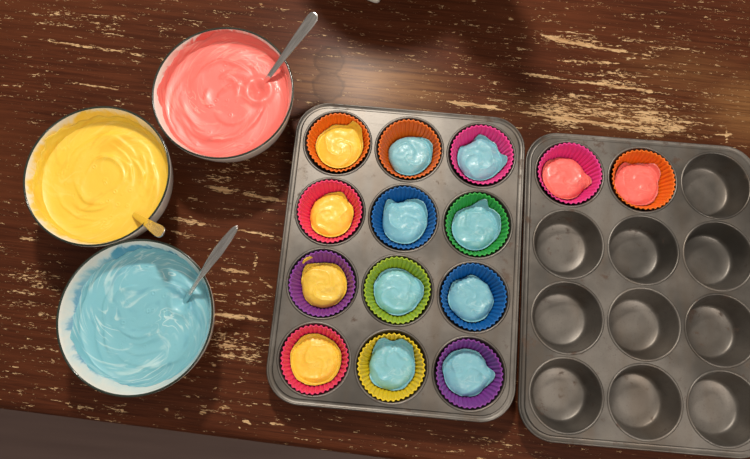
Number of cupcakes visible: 14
